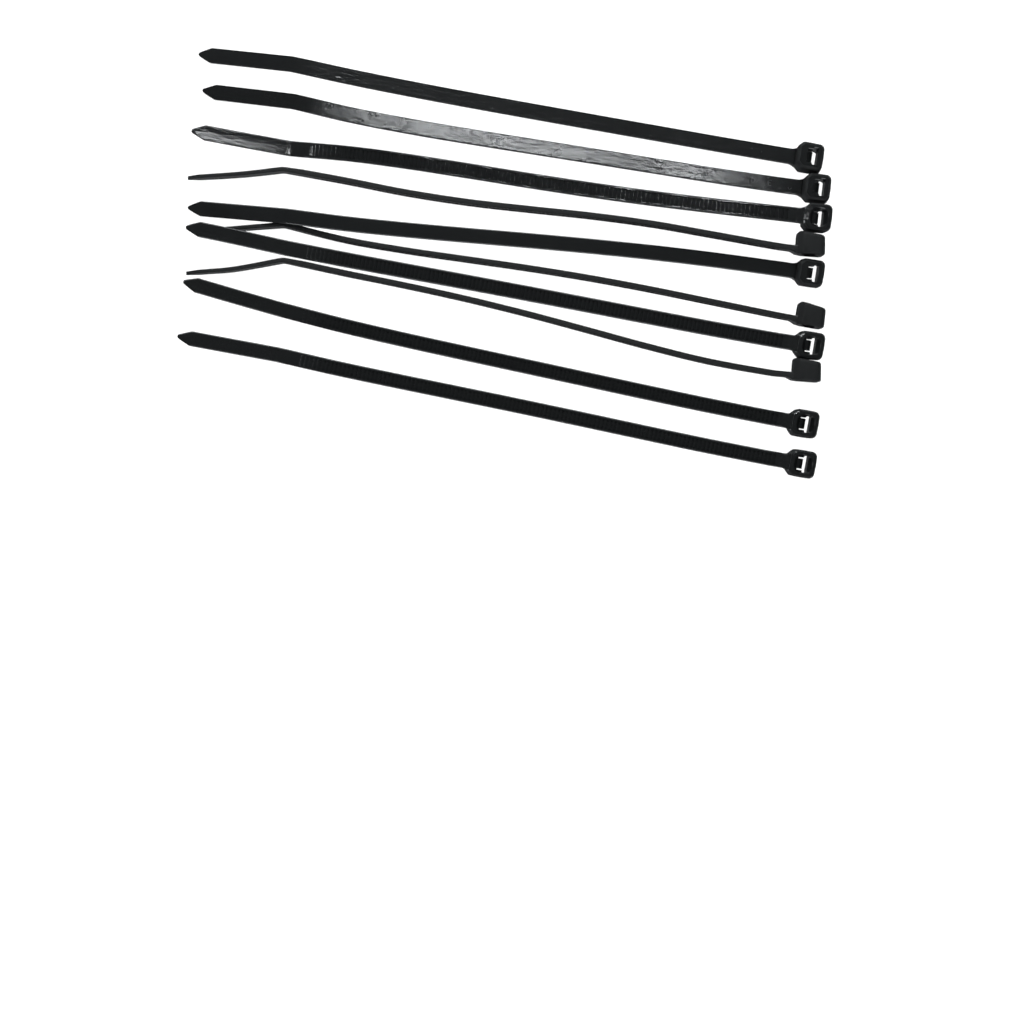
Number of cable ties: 10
